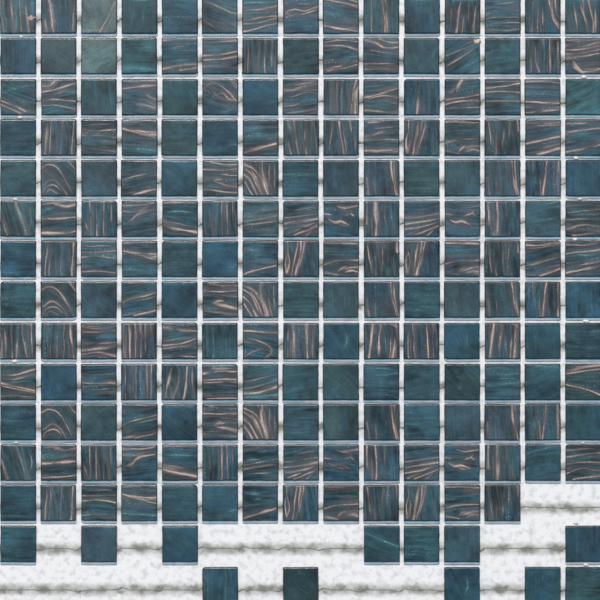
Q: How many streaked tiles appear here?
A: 131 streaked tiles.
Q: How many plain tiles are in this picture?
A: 74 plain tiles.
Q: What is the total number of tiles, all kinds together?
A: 205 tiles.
